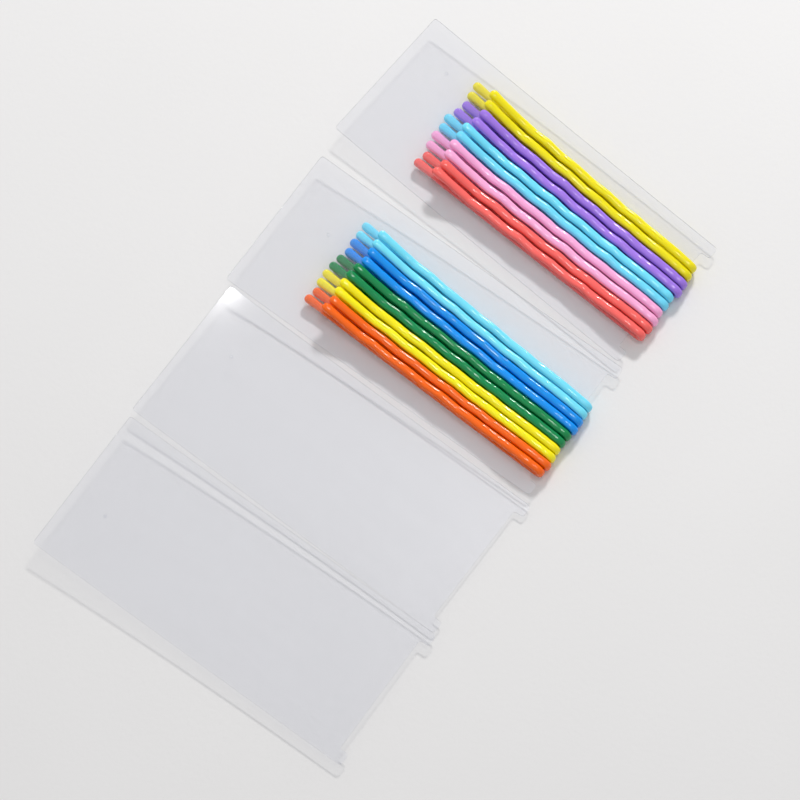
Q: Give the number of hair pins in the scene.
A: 20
